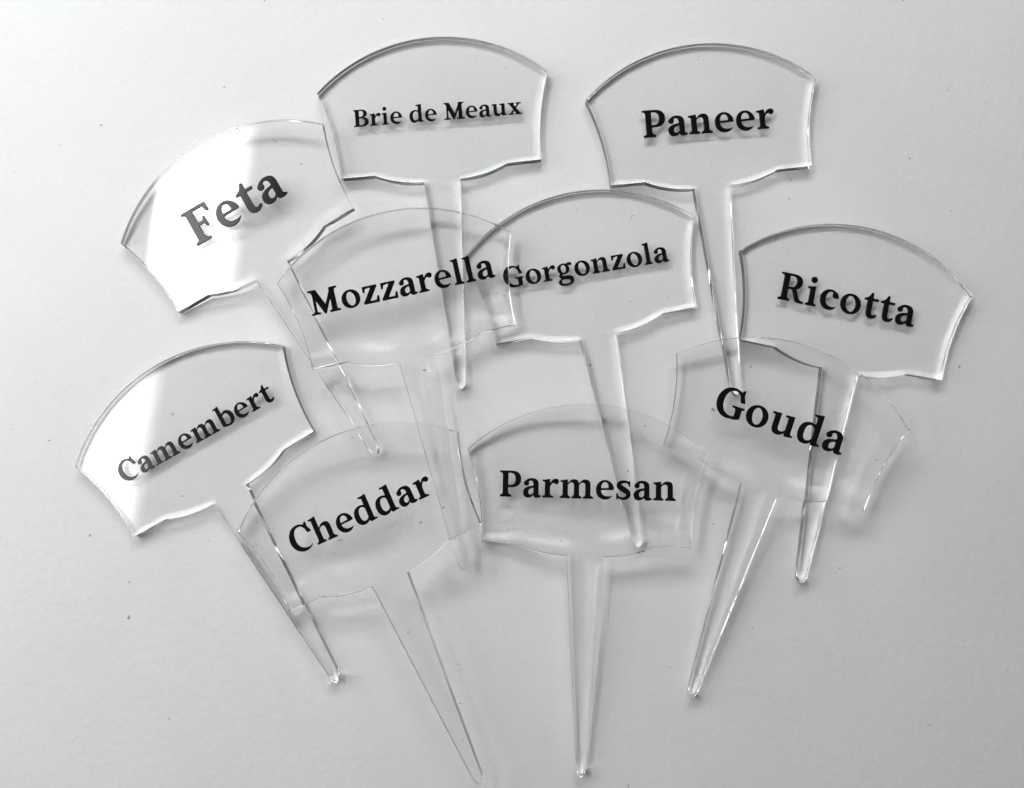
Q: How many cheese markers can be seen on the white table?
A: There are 10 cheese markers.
